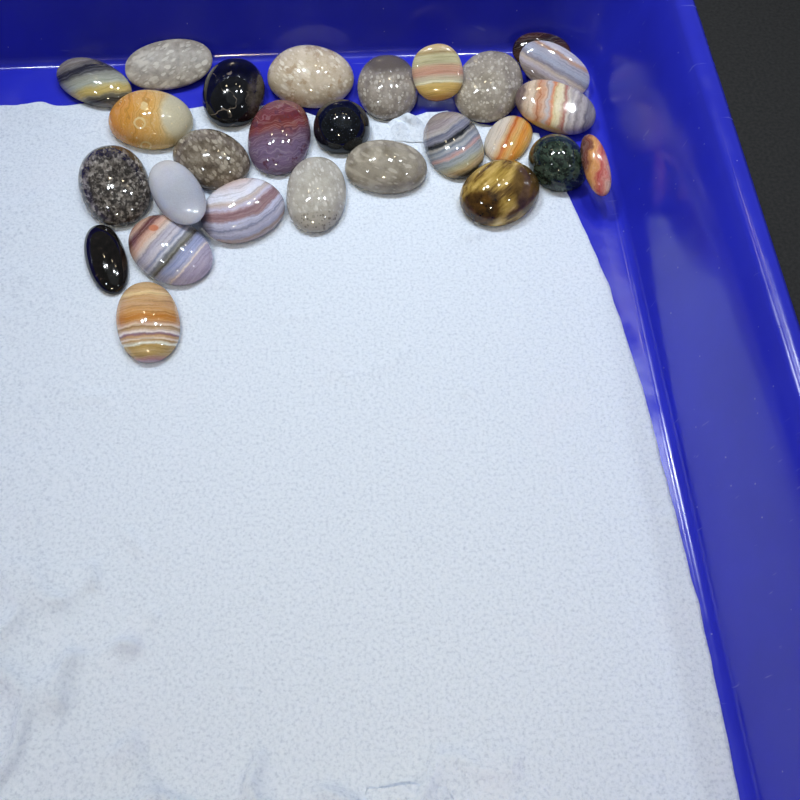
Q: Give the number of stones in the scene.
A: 27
